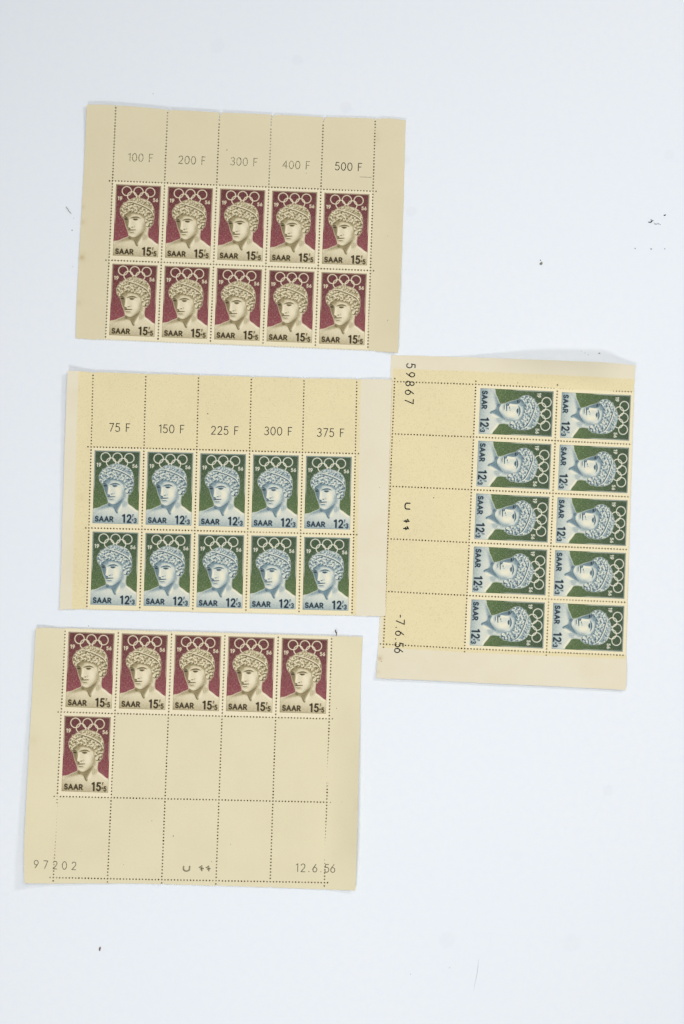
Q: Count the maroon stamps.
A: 16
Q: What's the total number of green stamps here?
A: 20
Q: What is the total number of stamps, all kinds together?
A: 36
